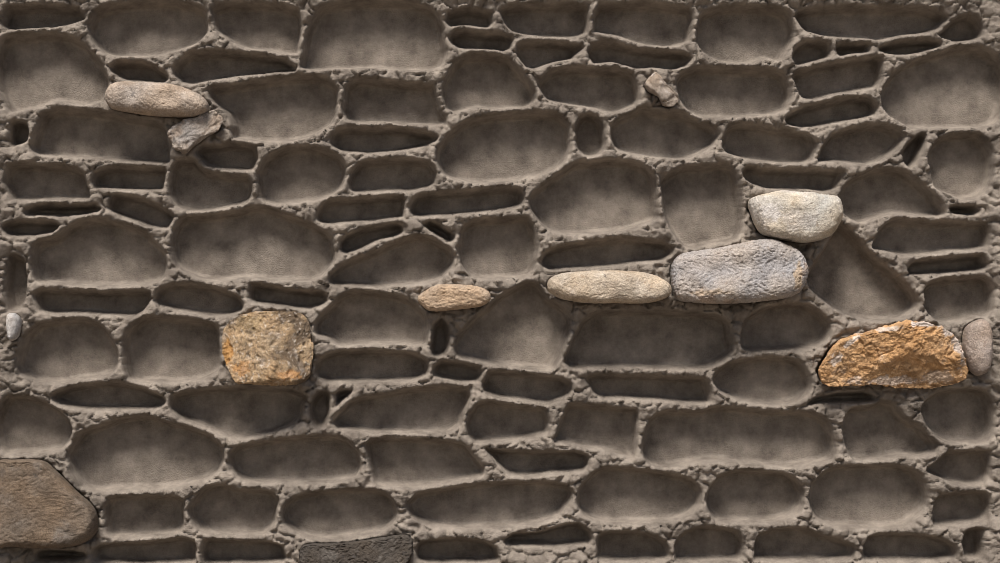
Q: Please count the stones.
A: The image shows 13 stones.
